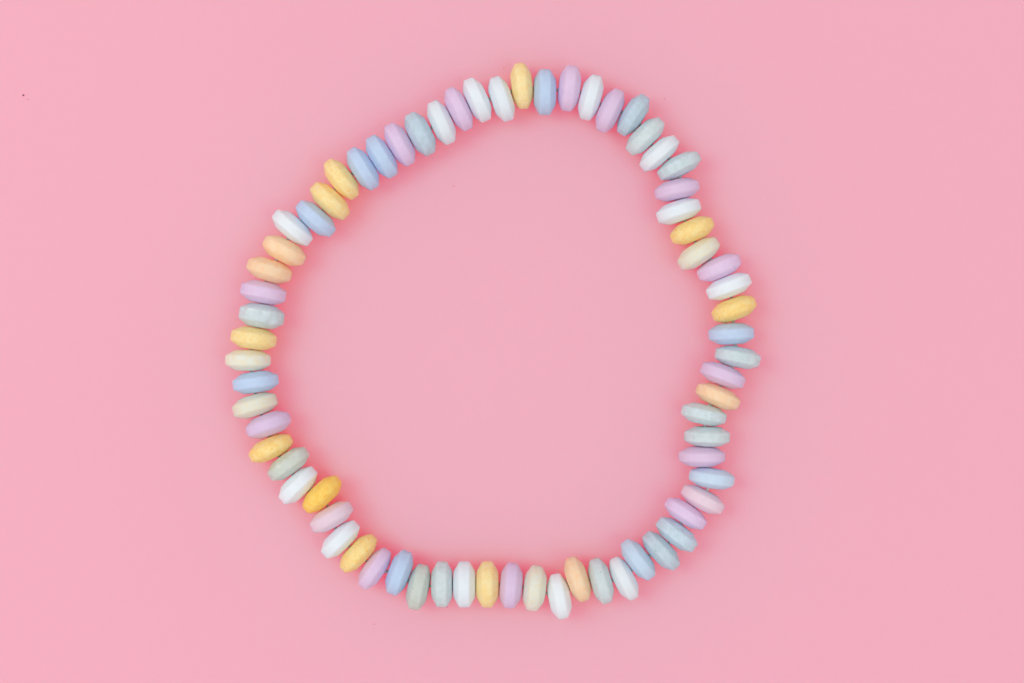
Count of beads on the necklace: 69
